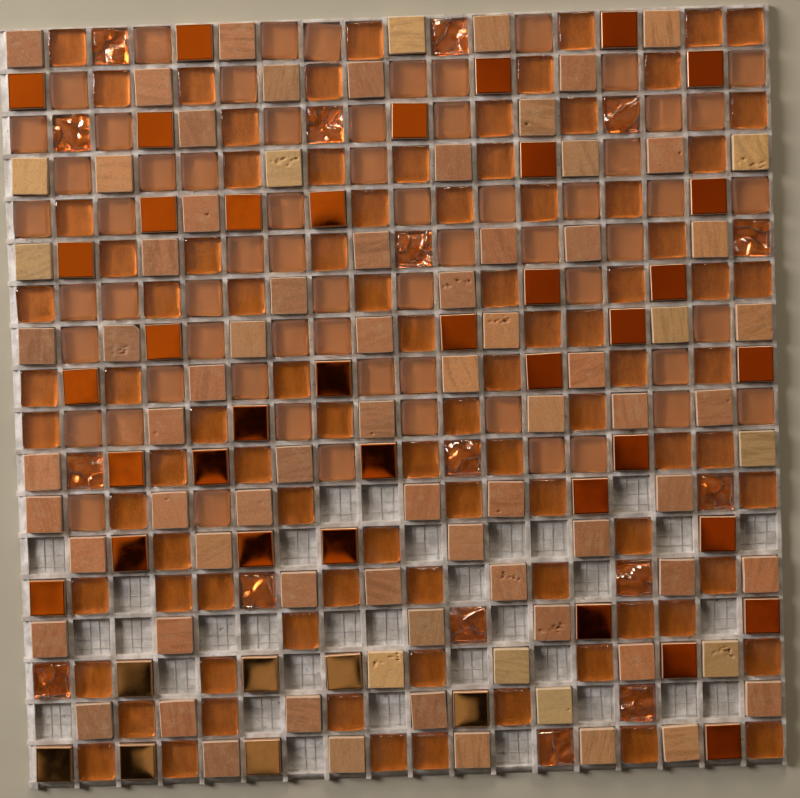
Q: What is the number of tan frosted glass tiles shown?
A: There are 63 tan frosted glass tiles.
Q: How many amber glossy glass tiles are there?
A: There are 89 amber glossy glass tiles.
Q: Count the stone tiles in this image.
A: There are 79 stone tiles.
